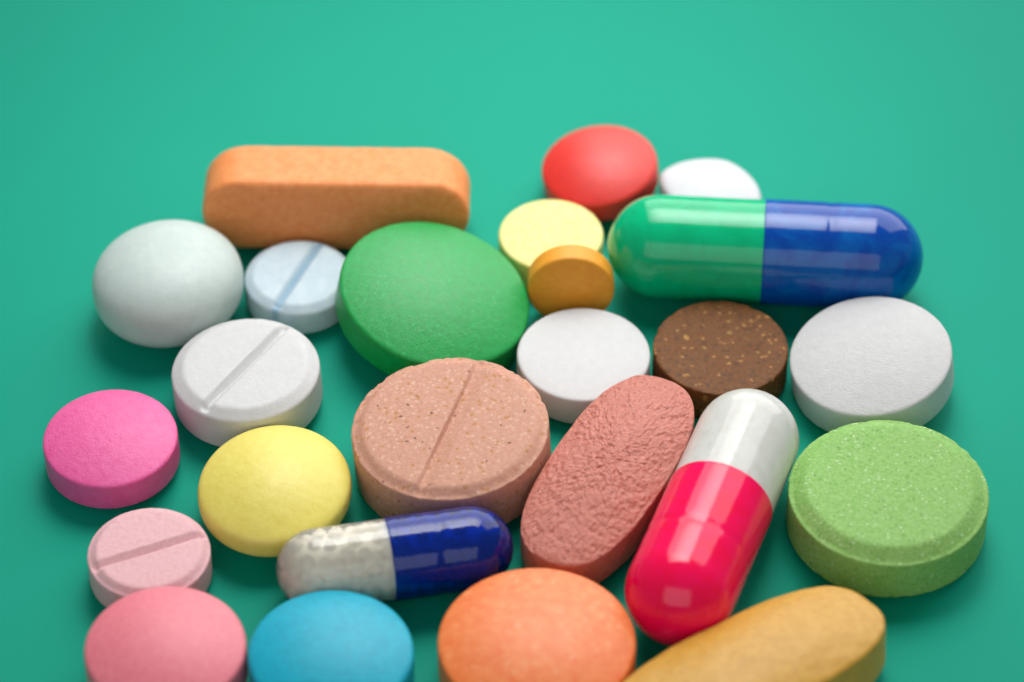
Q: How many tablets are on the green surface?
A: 22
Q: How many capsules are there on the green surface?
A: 3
